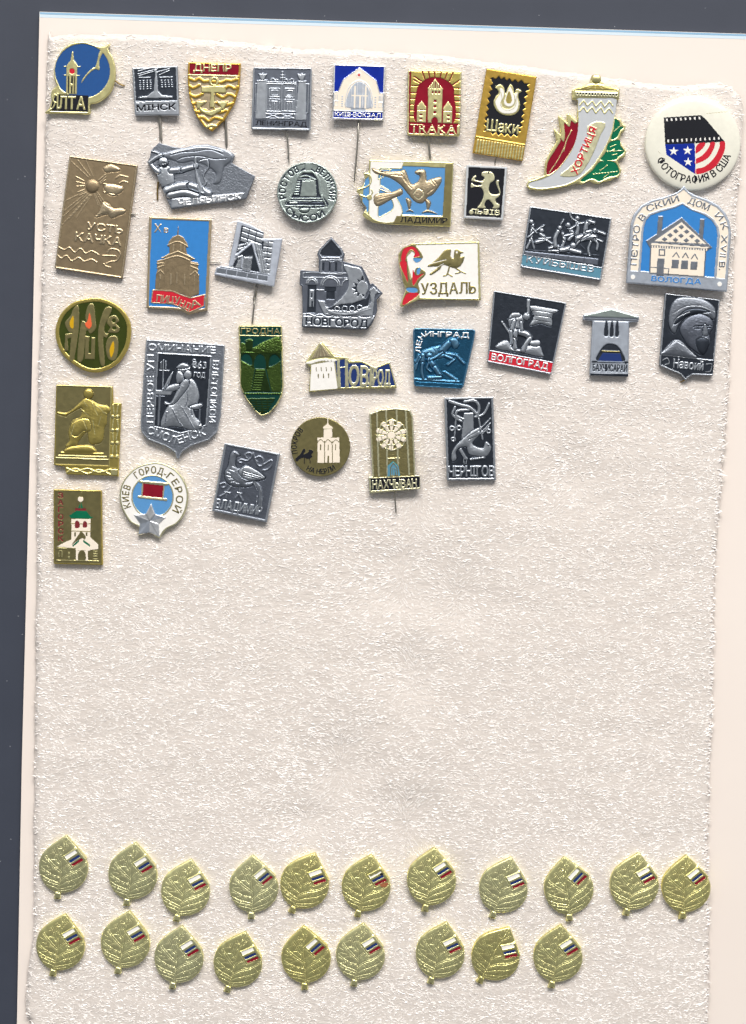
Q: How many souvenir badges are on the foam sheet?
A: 35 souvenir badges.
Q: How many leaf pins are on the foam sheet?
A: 20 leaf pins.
